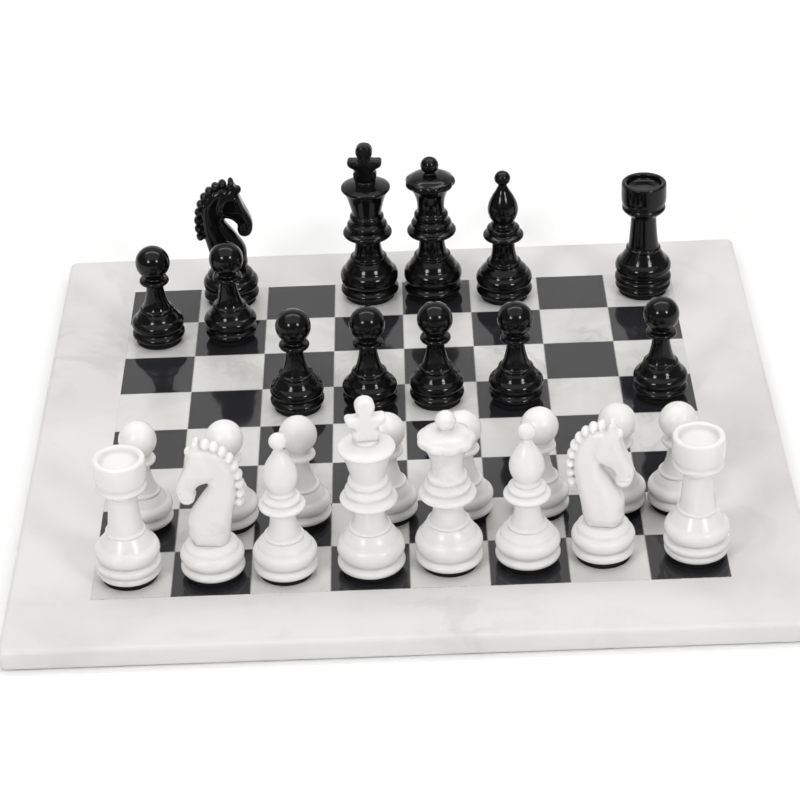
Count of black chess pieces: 12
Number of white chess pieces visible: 16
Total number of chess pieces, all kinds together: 28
